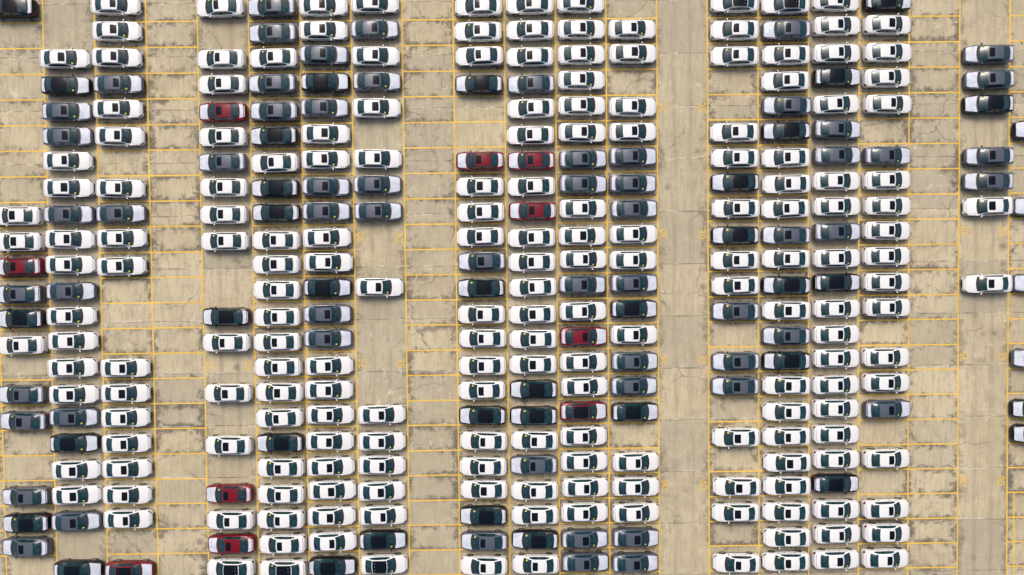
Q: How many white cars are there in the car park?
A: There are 200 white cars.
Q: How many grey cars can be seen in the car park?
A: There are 64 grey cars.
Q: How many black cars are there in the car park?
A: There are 37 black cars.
